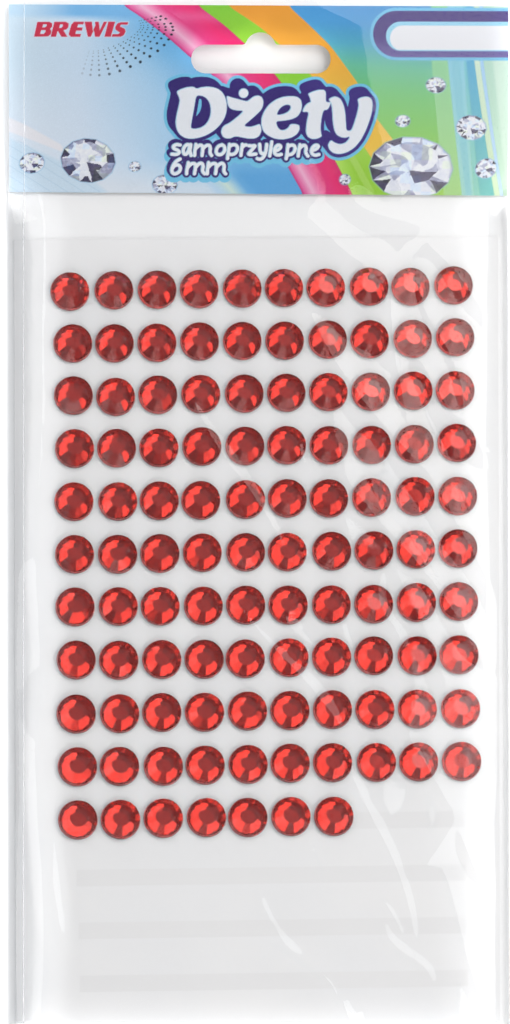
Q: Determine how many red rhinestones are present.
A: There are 107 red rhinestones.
